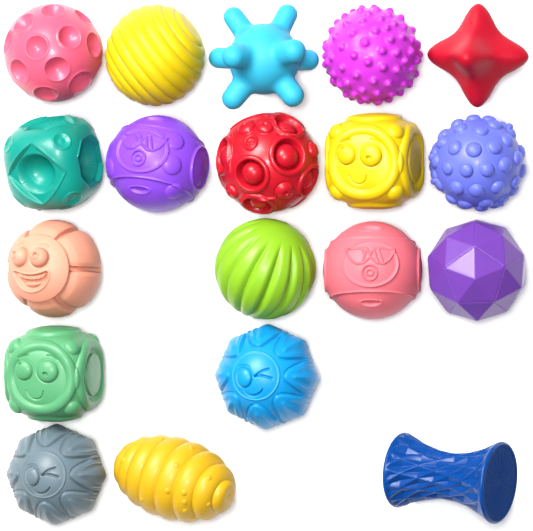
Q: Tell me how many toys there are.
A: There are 19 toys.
